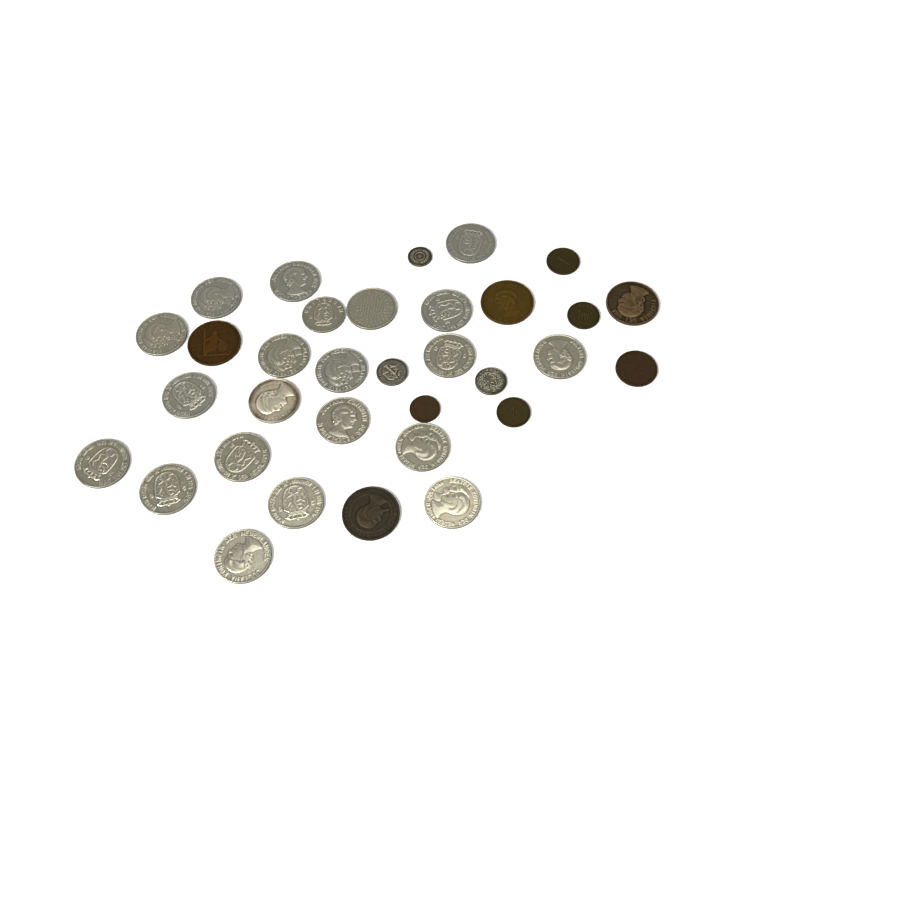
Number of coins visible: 33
